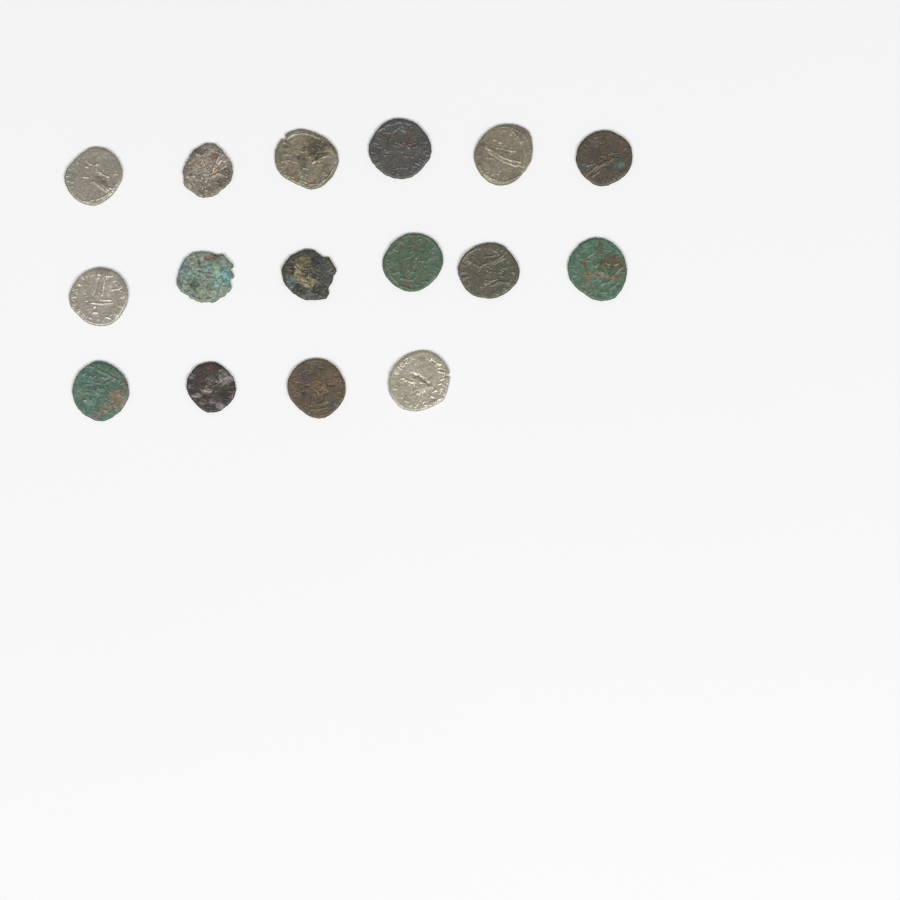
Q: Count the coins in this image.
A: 16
